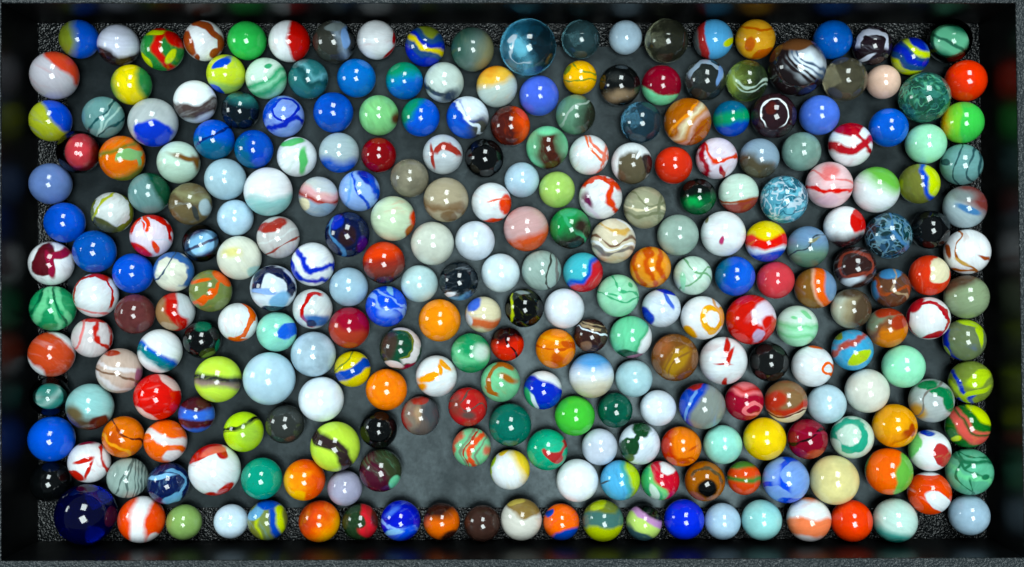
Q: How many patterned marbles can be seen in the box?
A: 200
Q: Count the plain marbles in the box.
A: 72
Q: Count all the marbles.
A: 272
